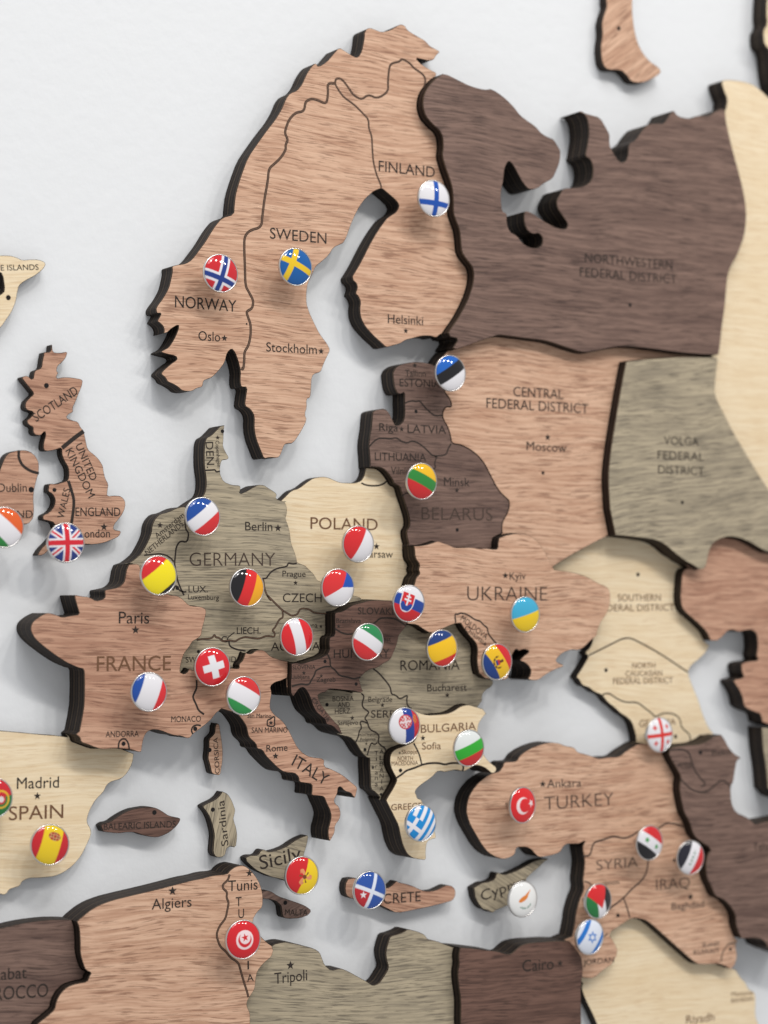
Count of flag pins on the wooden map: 36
